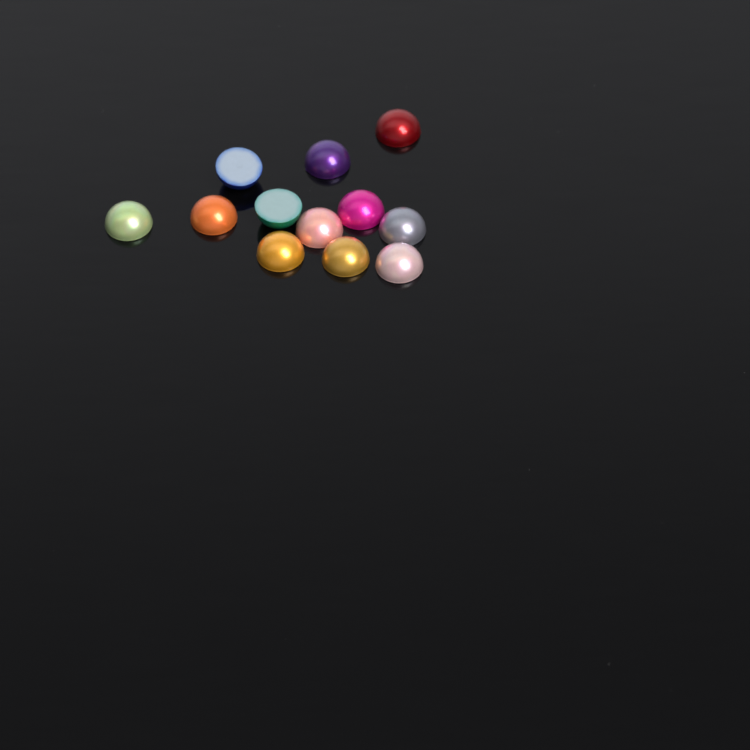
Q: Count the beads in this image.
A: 12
